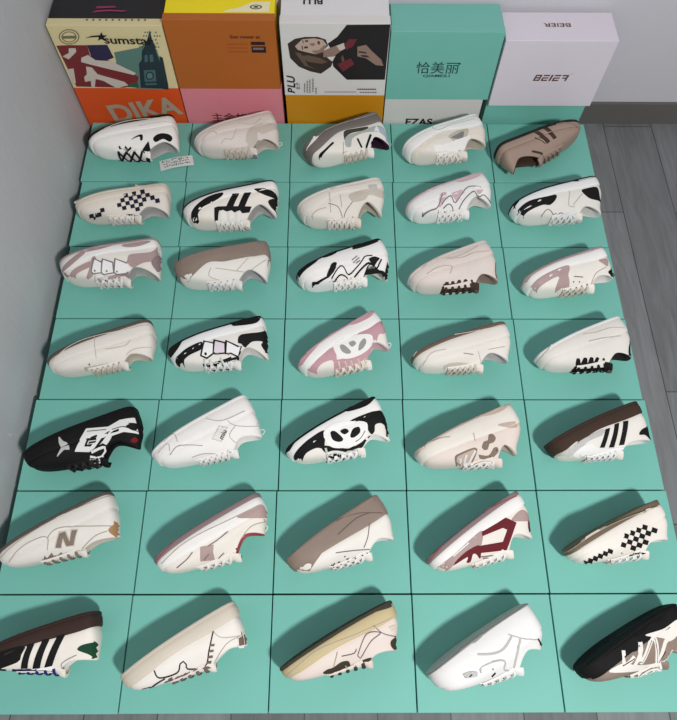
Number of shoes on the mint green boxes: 35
